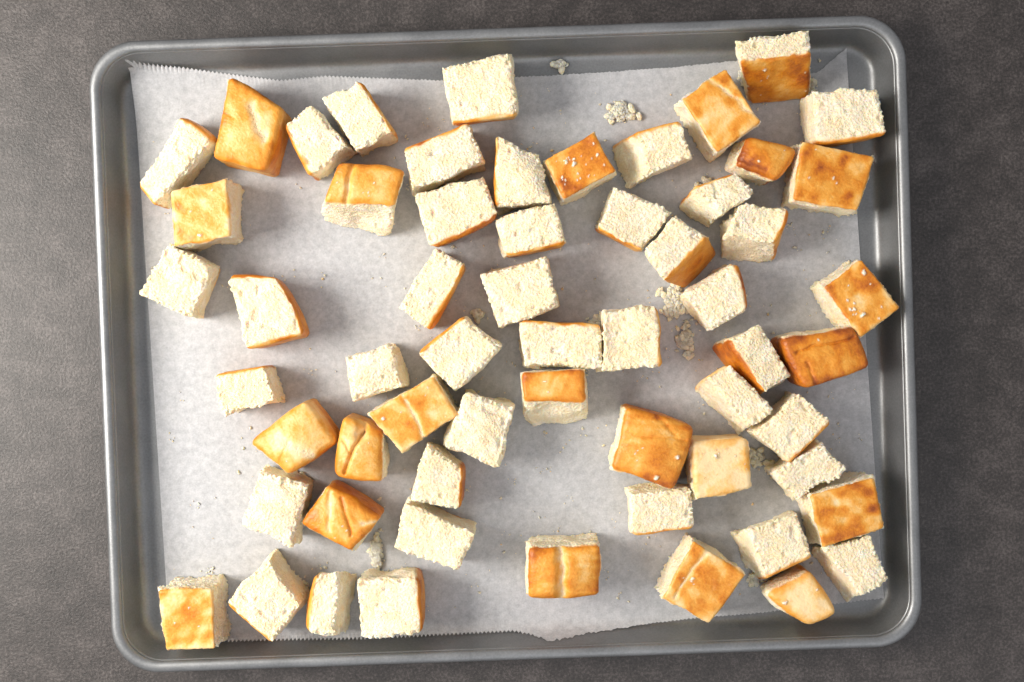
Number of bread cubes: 60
